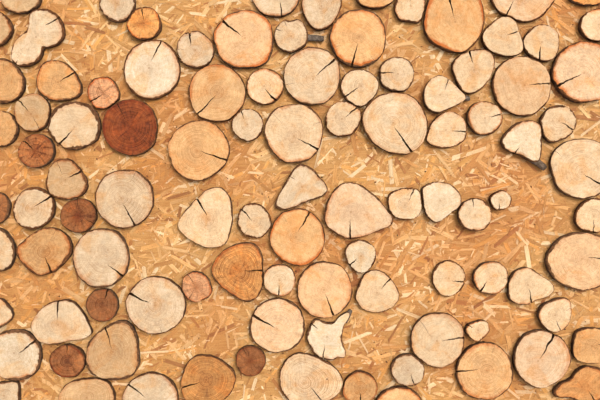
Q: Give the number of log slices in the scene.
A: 100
